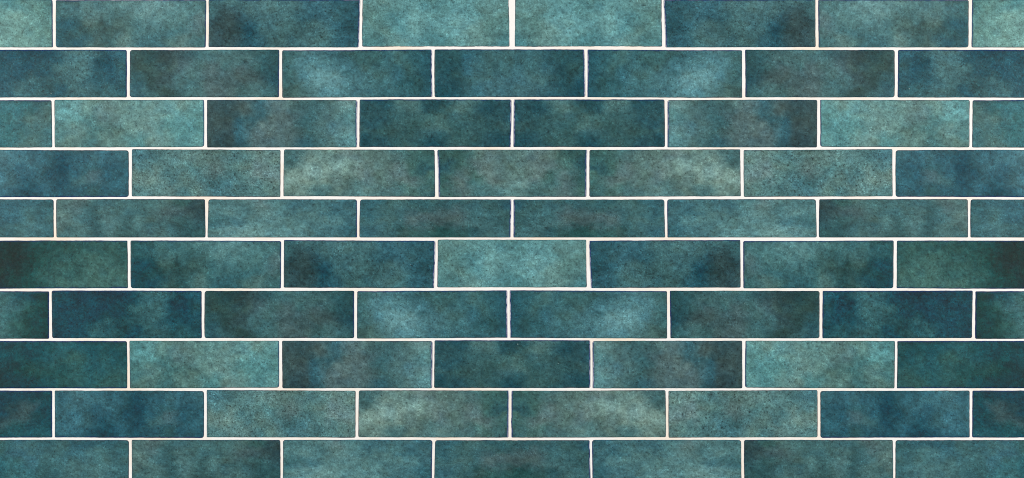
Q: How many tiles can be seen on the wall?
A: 75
